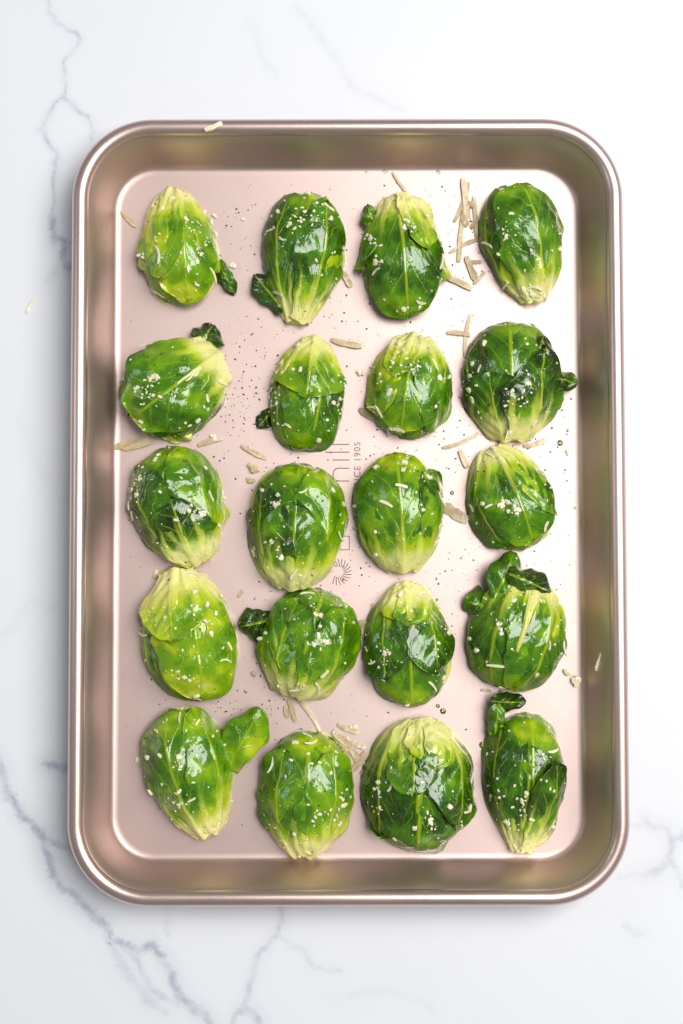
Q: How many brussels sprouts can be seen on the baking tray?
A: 20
